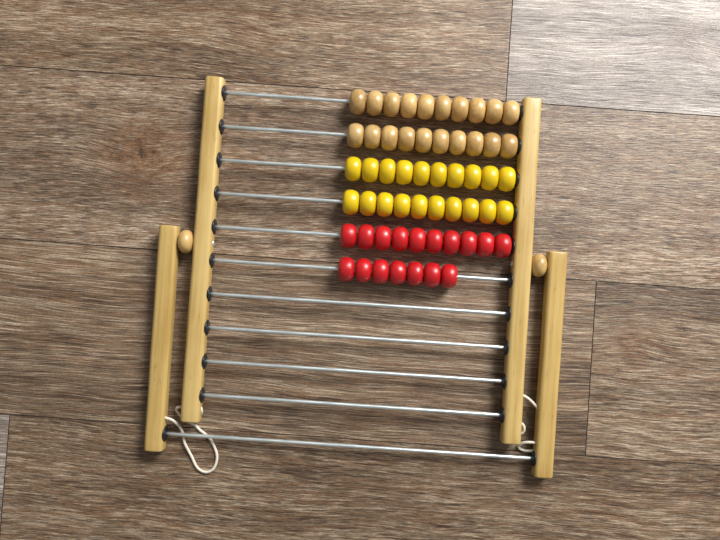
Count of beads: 57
